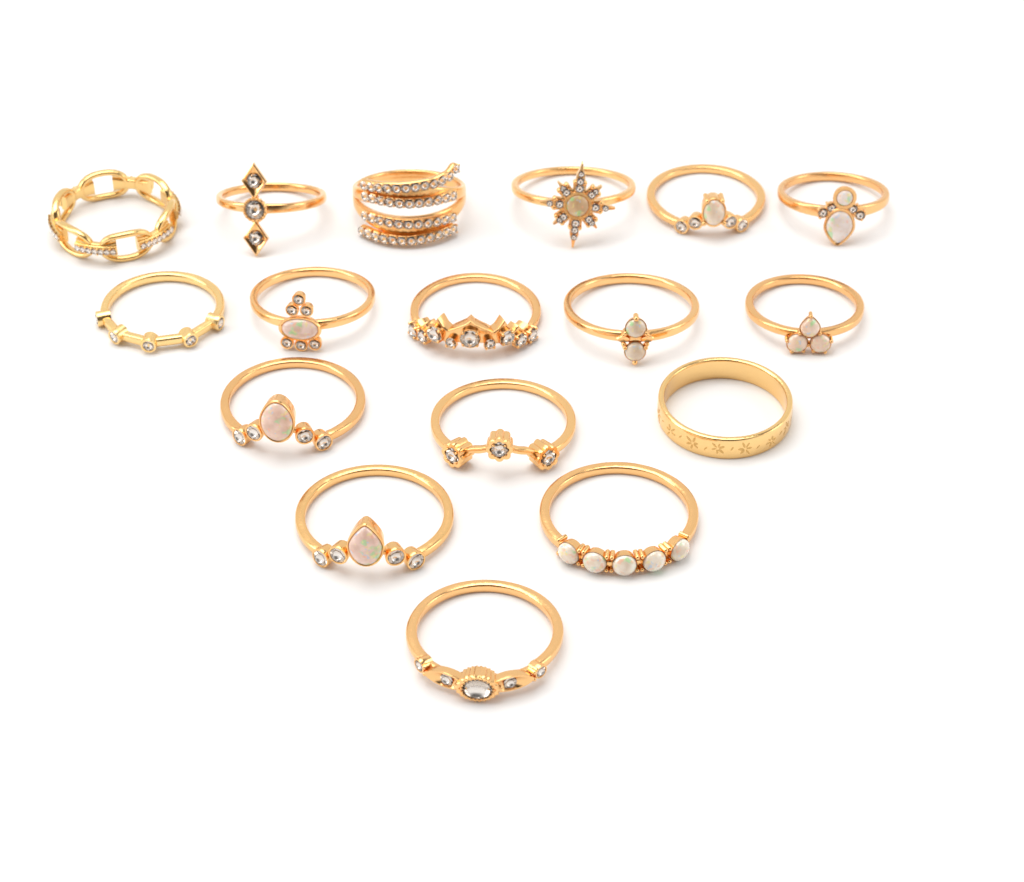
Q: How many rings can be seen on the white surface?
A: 17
